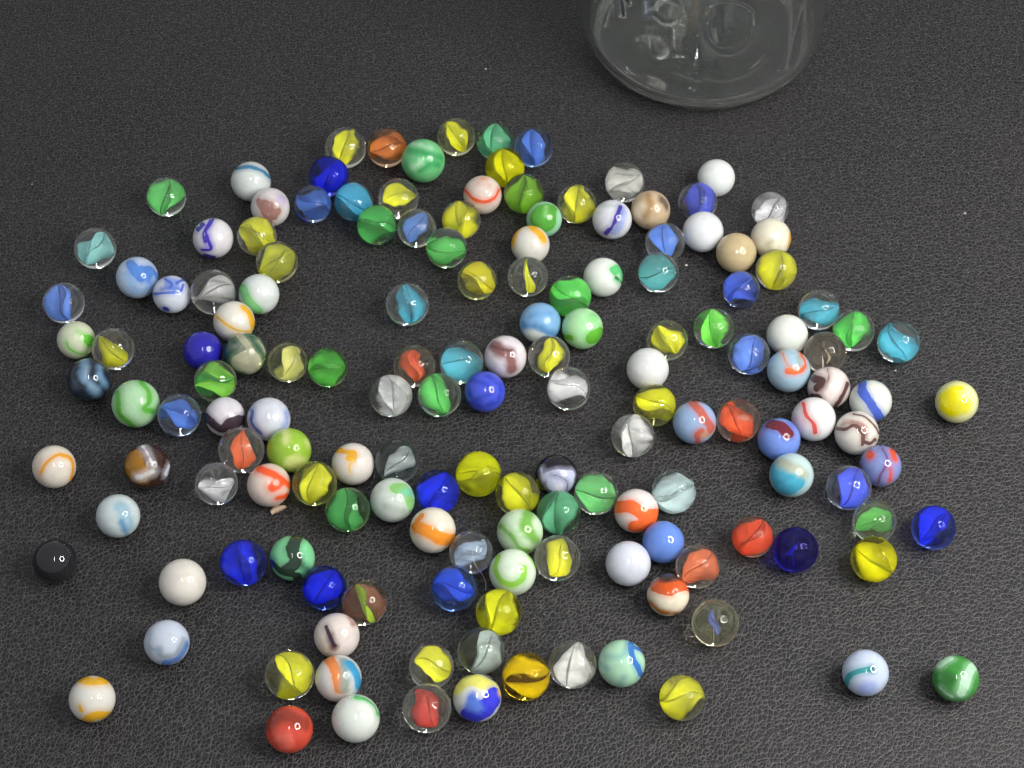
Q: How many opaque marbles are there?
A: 69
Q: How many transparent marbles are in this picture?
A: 87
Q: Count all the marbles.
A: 156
